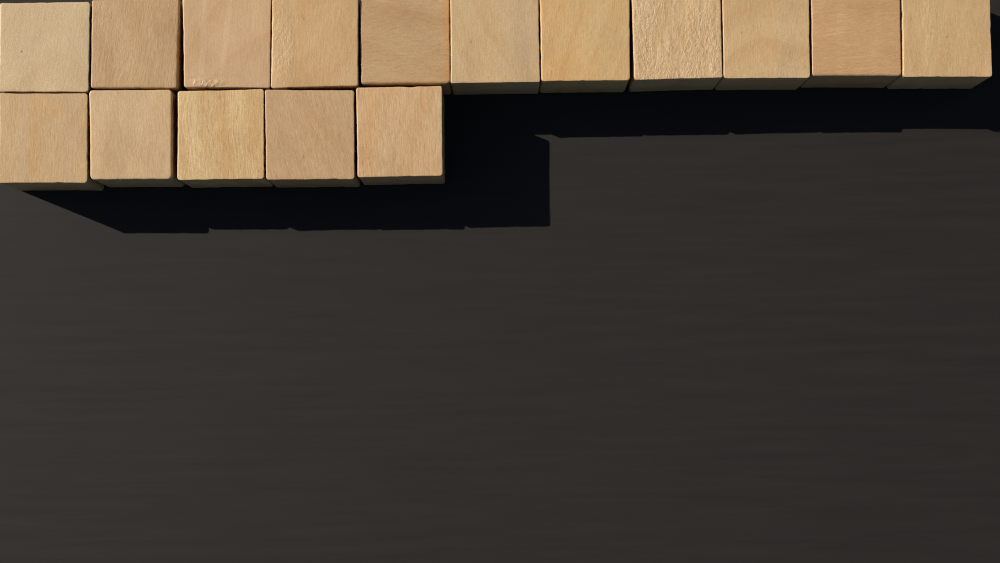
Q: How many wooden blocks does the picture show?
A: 16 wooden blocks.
